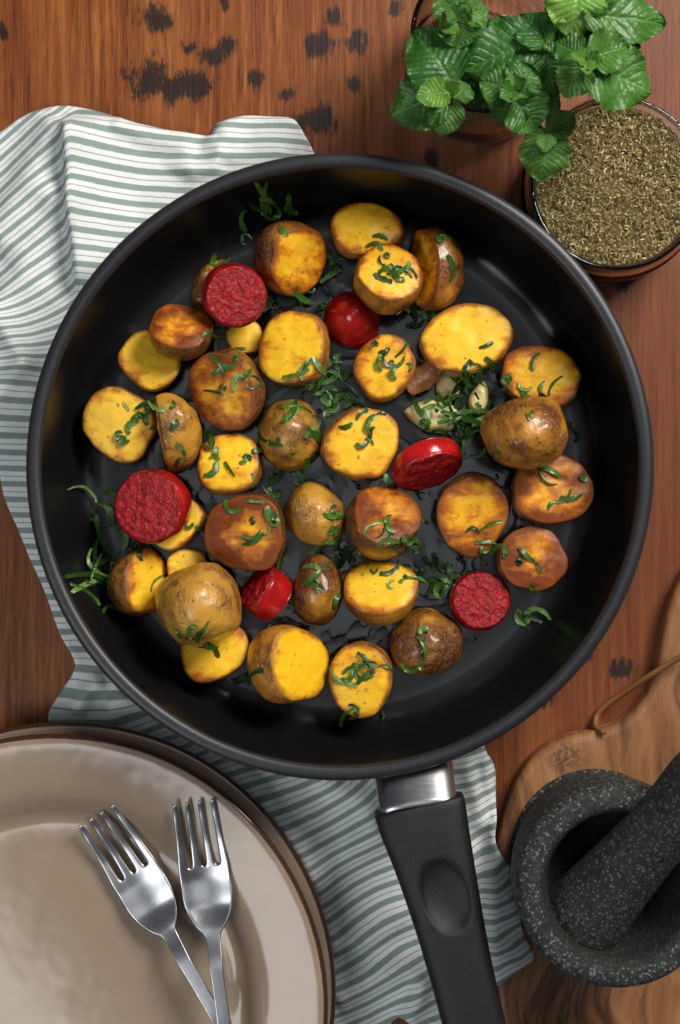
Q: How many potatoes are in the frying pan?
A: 35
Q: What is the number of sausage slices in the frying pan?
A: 6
